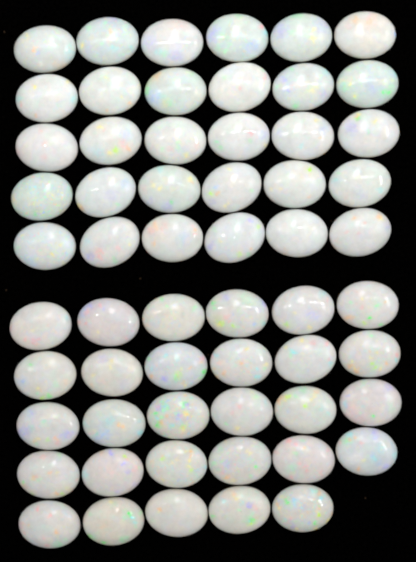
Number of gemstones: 59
